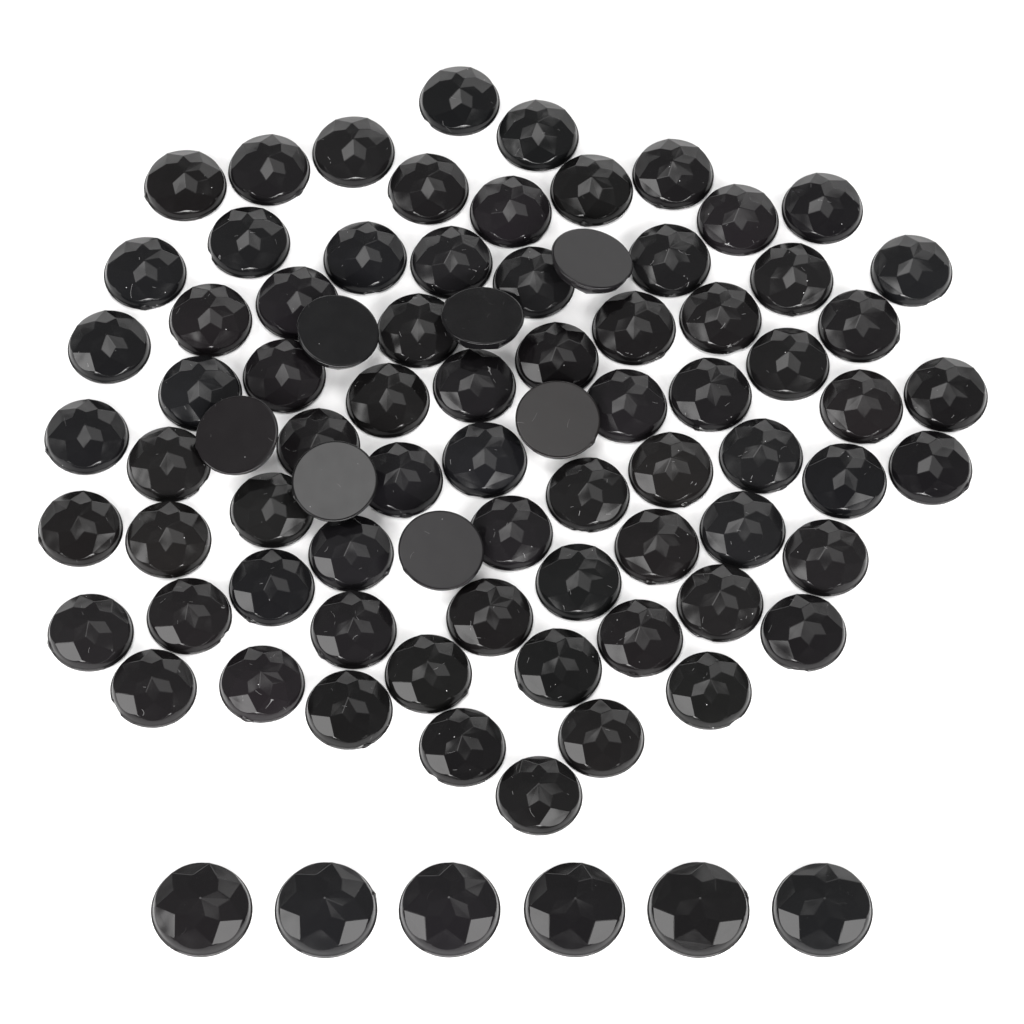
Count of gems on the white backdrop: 85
